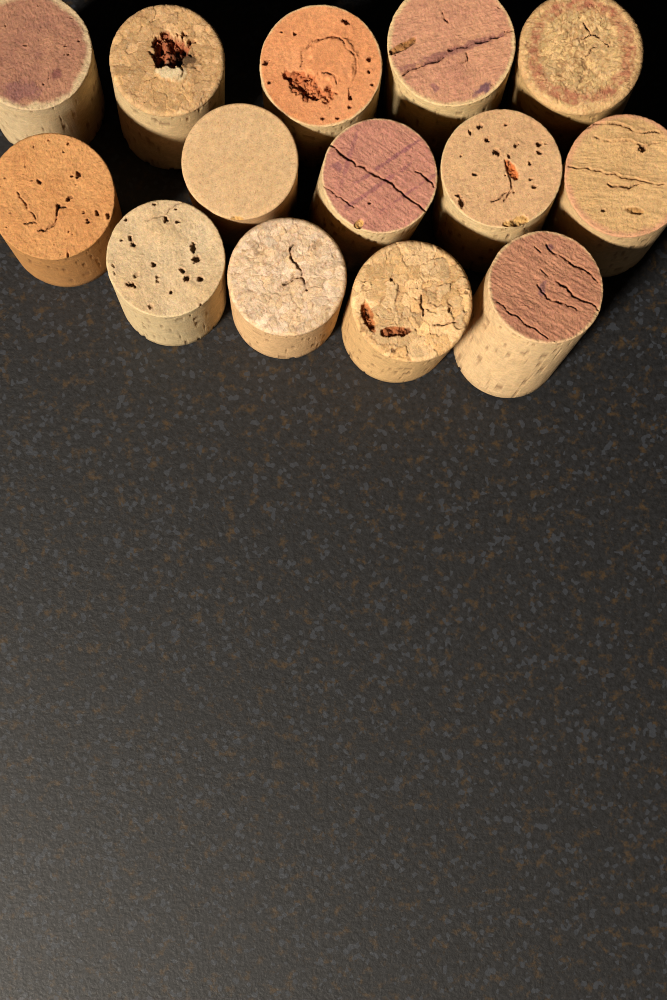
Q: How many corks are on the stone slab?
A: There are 14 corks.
